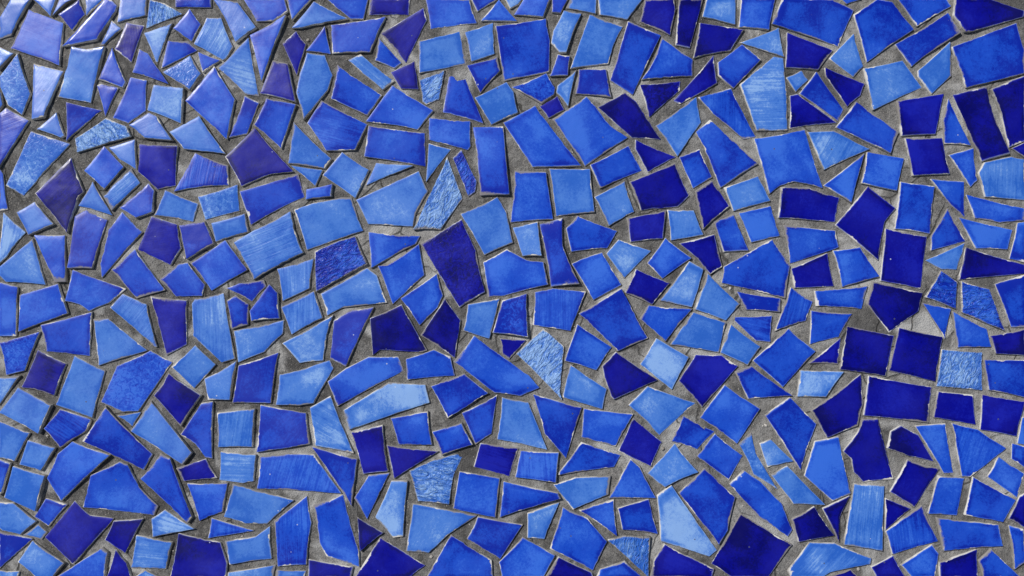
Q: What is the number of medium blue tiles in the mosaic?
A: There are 185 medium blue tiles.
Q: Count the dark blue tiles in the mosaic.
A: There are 80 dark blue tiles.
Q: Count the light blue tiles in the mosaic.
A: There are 131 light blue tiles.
